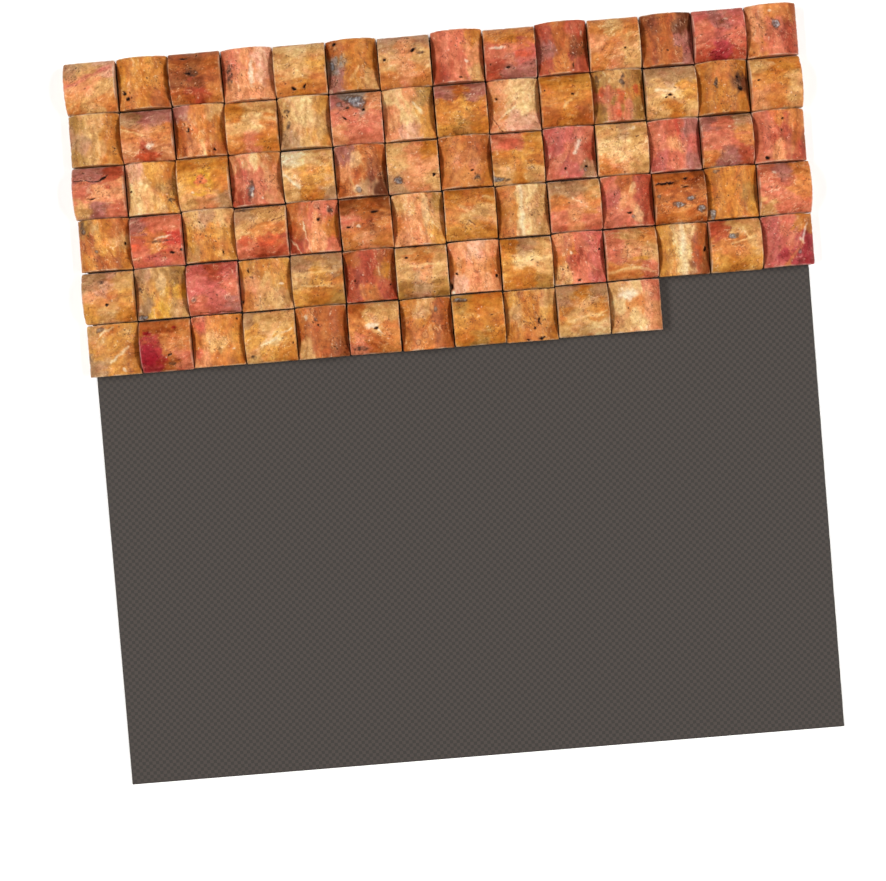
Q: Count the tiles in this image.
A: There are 81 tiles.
